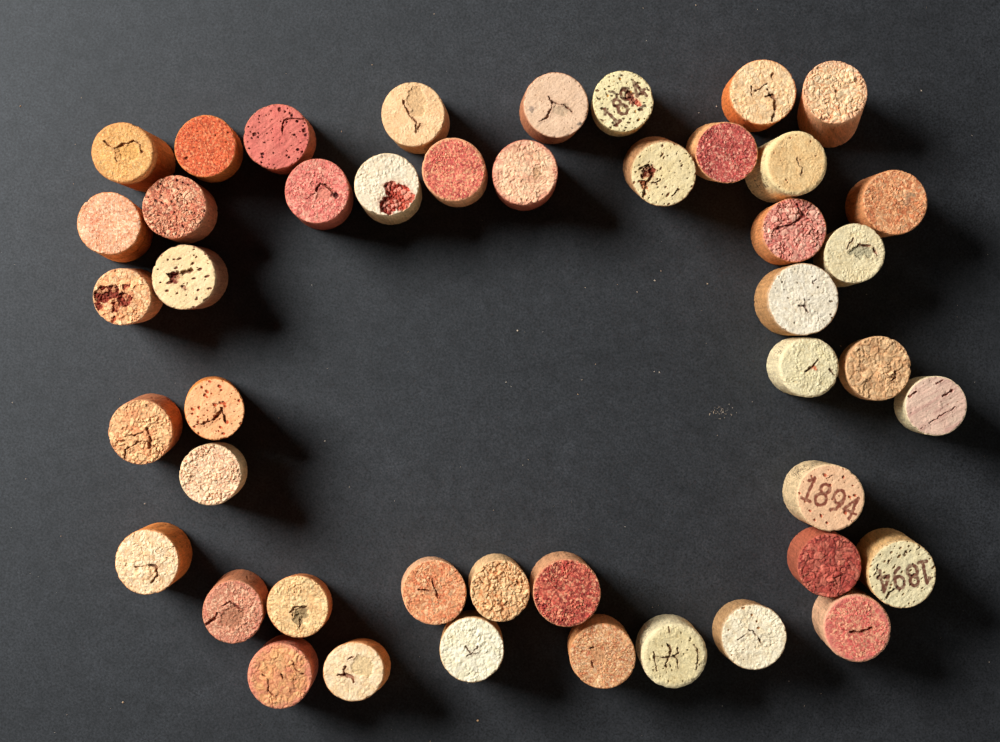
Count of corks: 45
